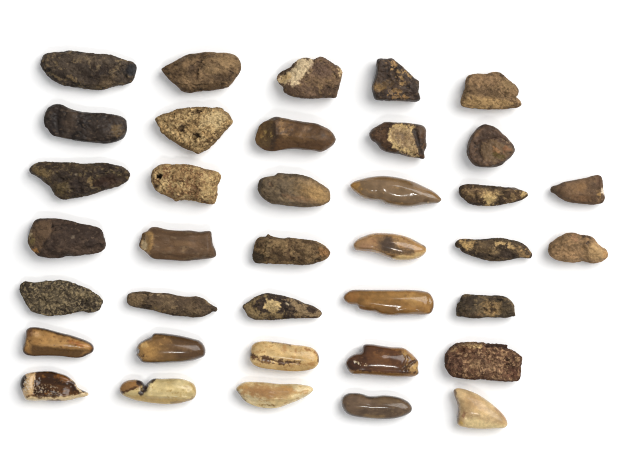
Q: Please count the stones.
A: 37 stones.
